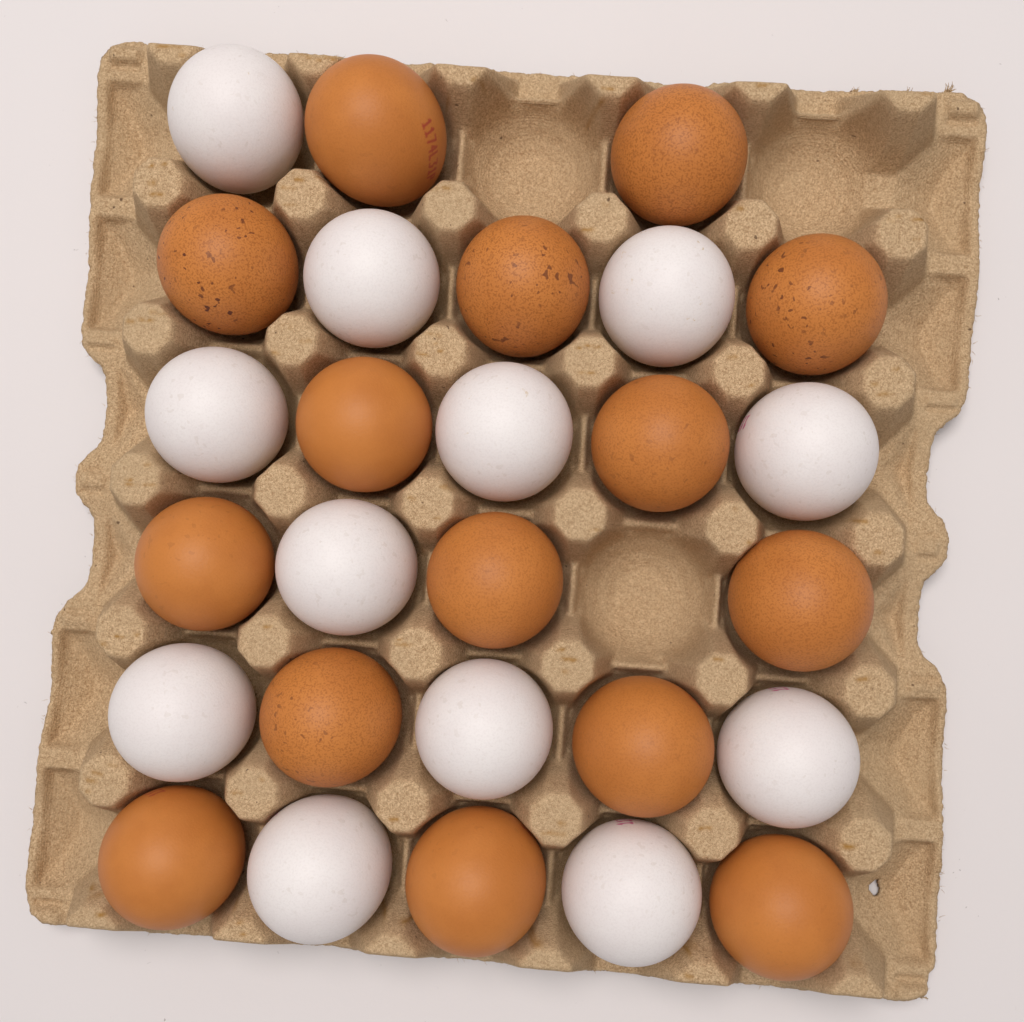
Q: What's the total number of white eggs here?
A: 12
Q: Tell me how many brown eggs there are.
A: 15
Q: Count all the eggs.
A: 27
